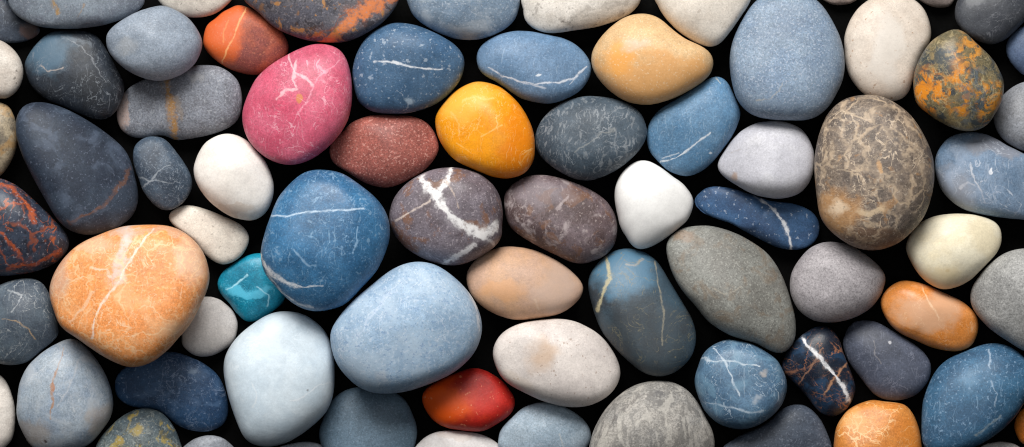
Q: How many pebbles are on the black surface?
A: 75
